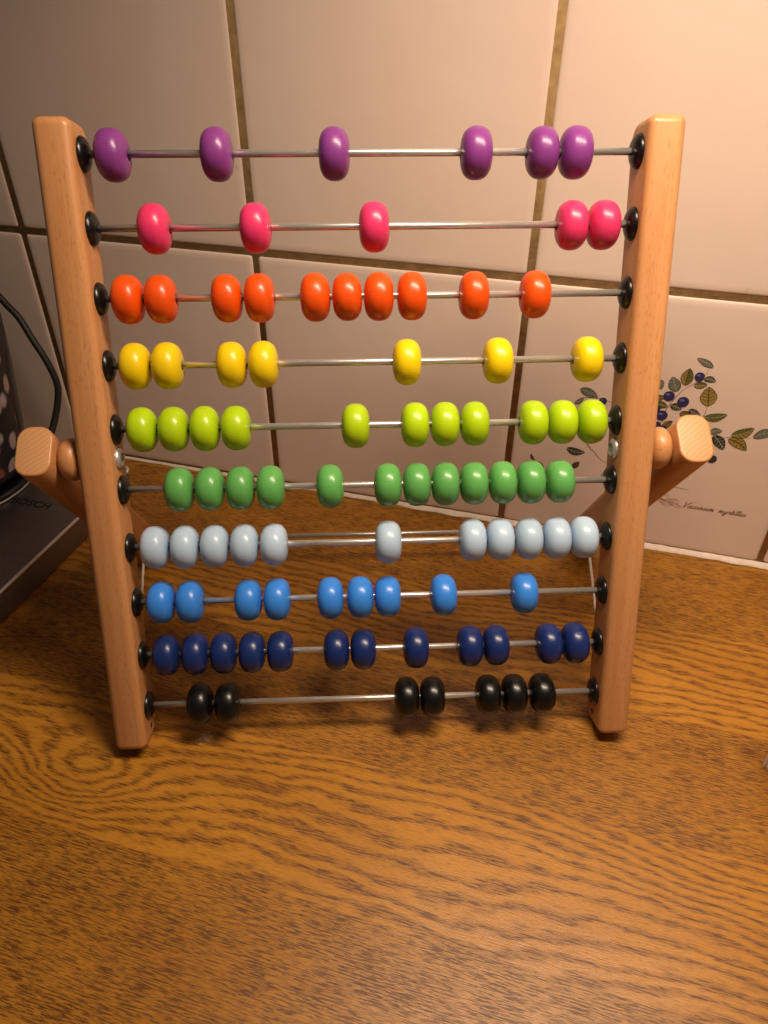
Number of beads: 90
